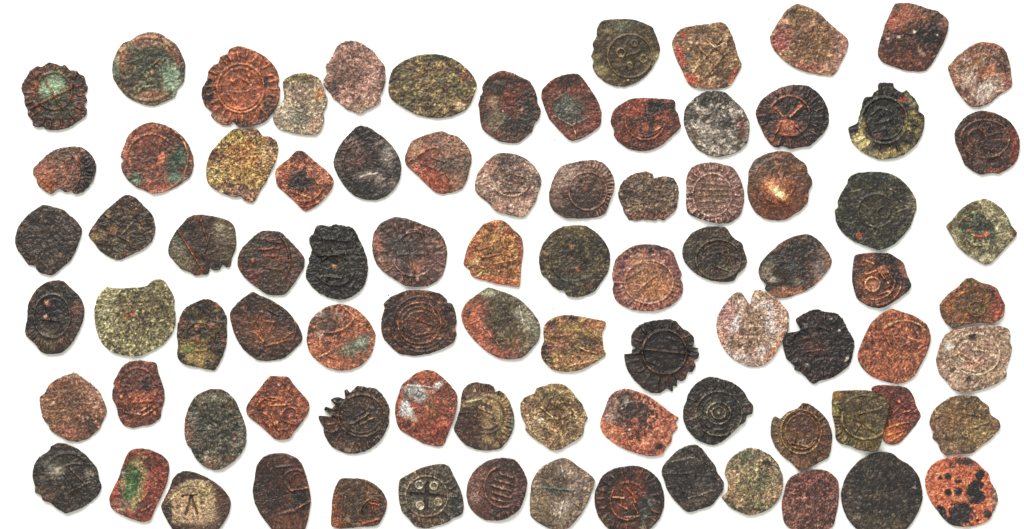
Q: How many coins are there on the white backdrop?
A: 85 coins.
